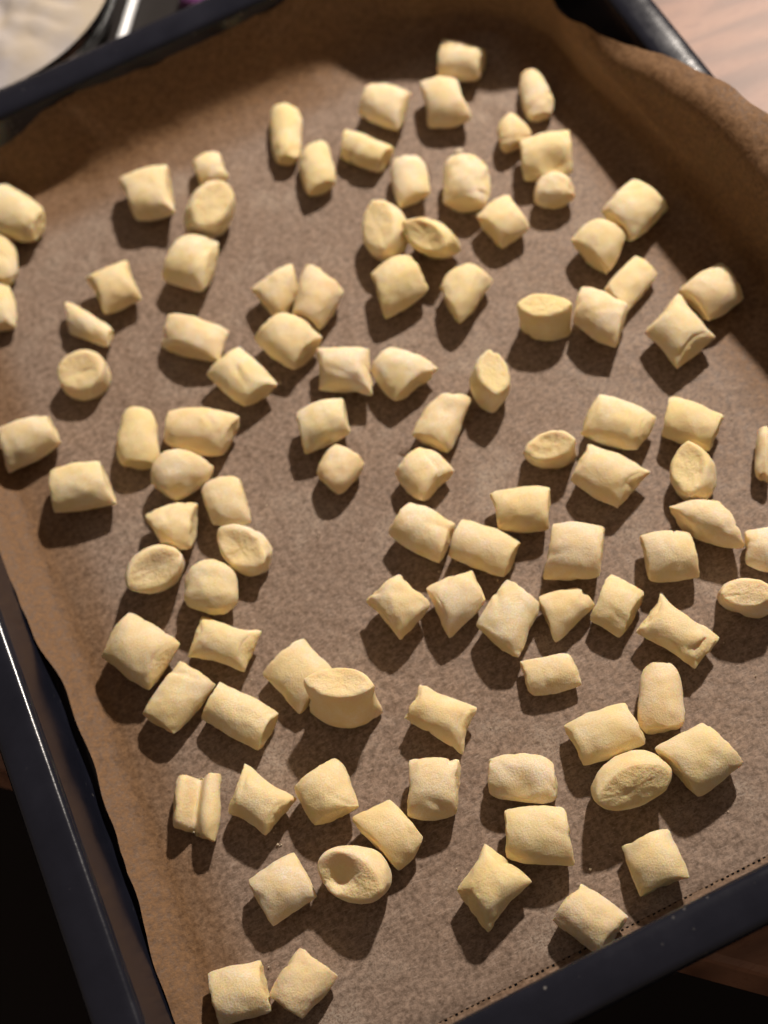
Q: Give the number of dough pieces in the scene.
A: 102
